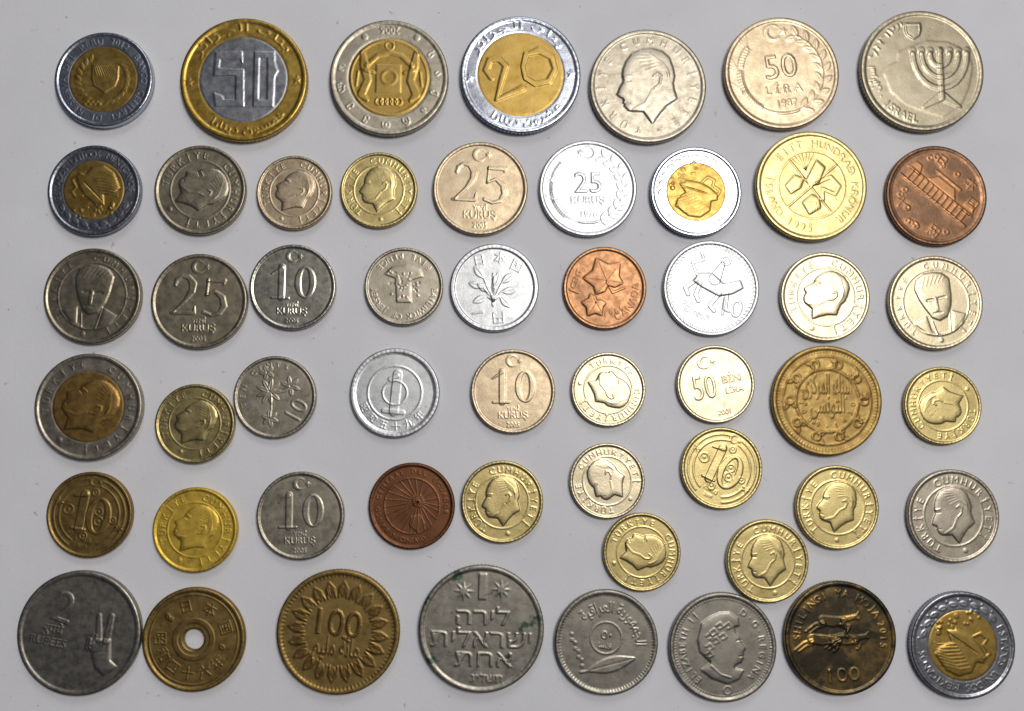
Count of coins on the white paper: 53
